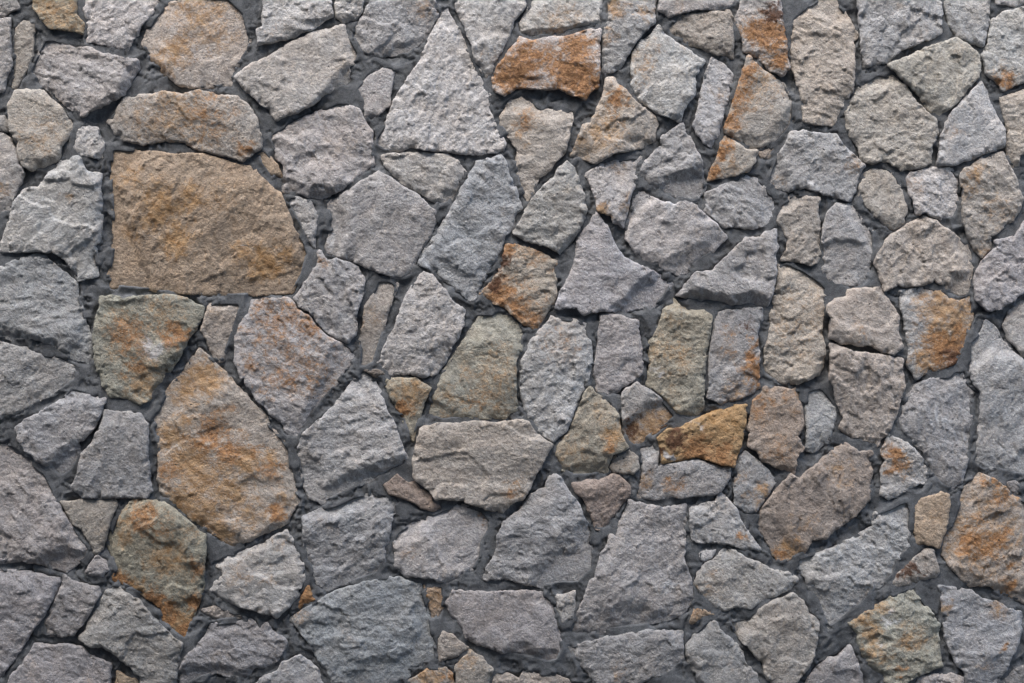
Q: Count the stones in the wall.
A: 147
